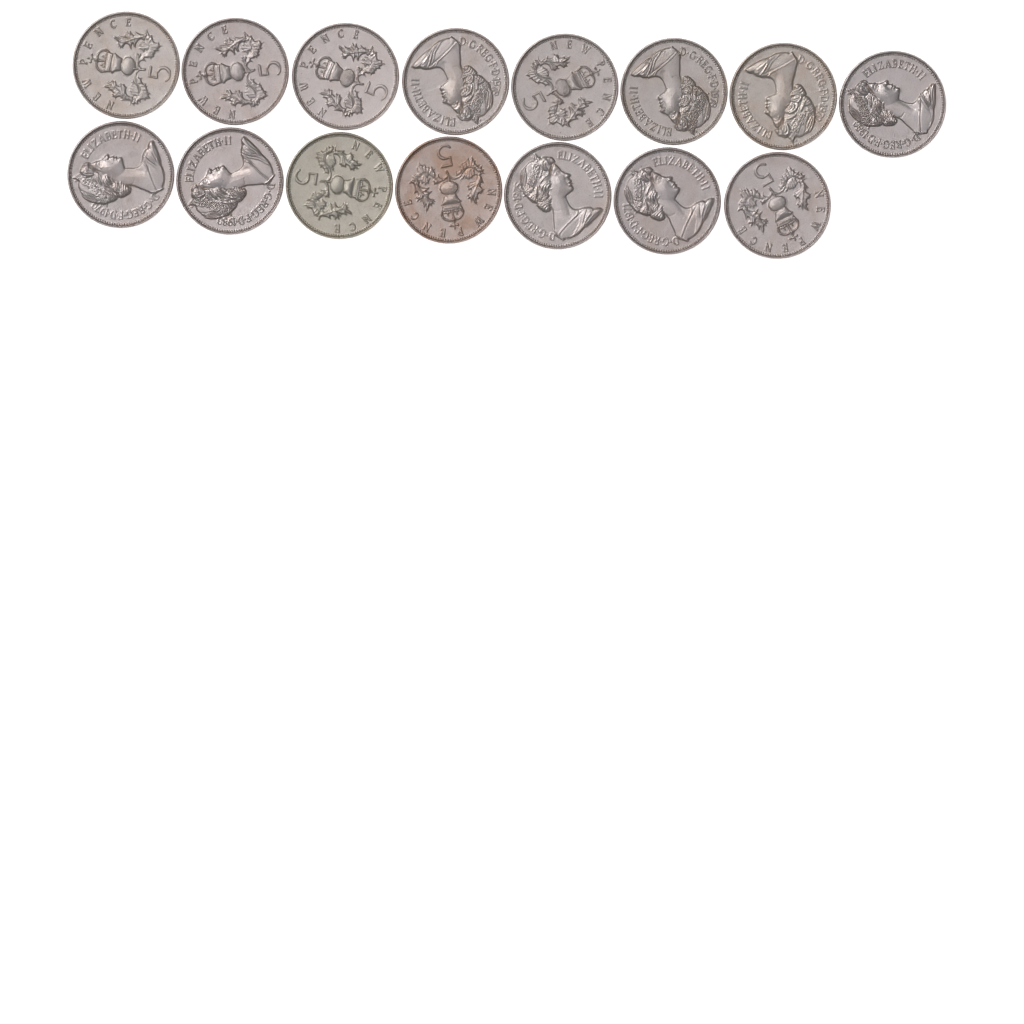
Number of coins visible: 15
